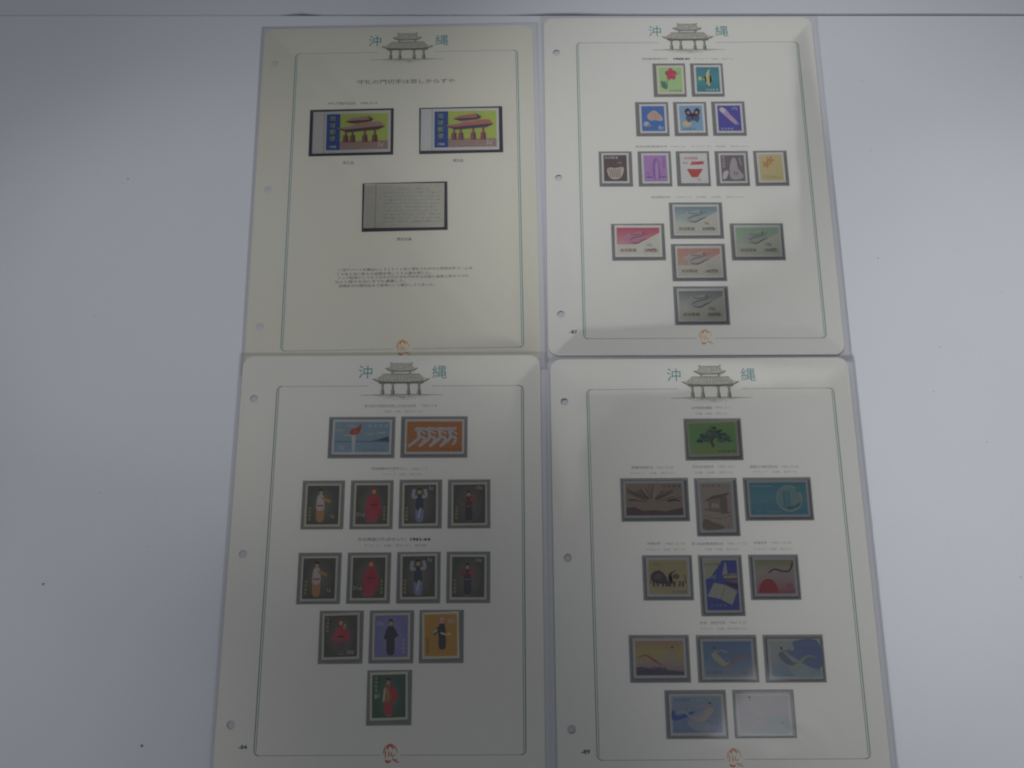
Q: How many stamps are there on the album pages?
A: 44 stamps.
